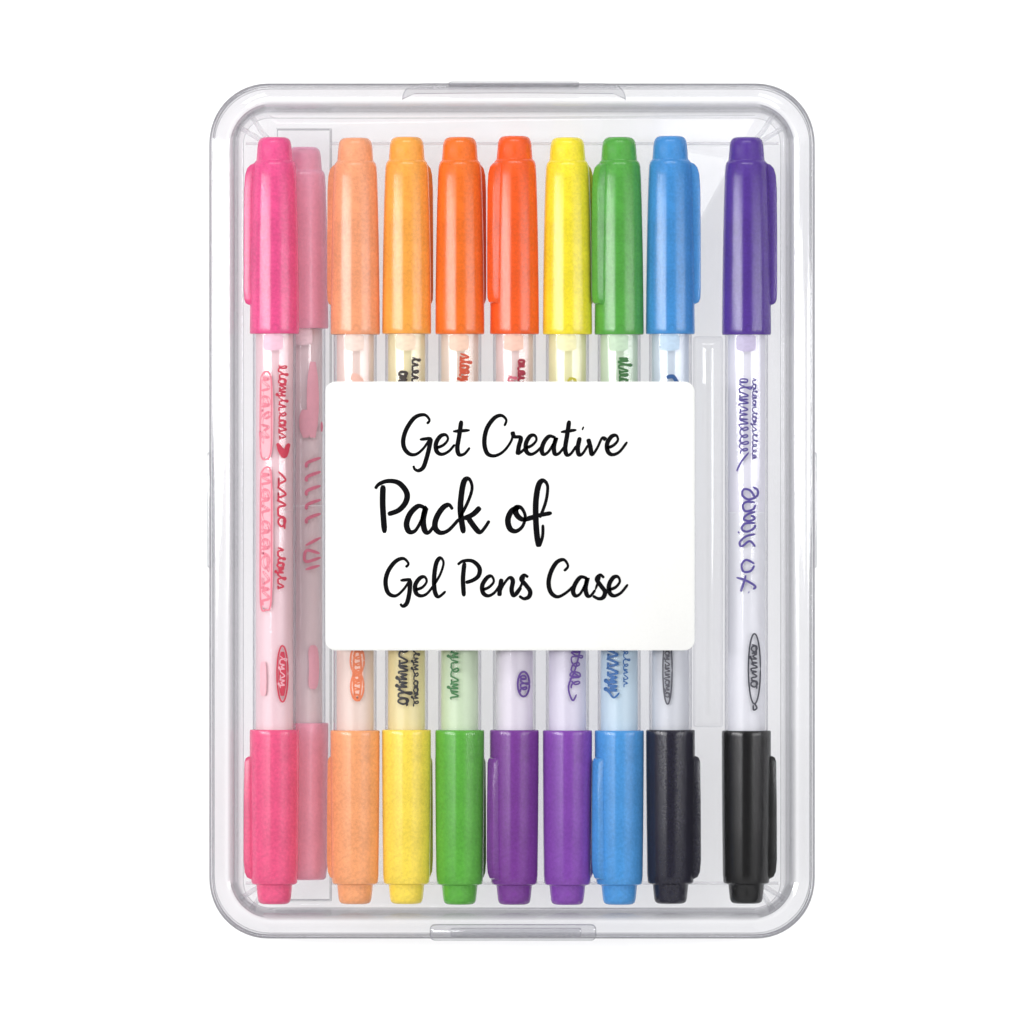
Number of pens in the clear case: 10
